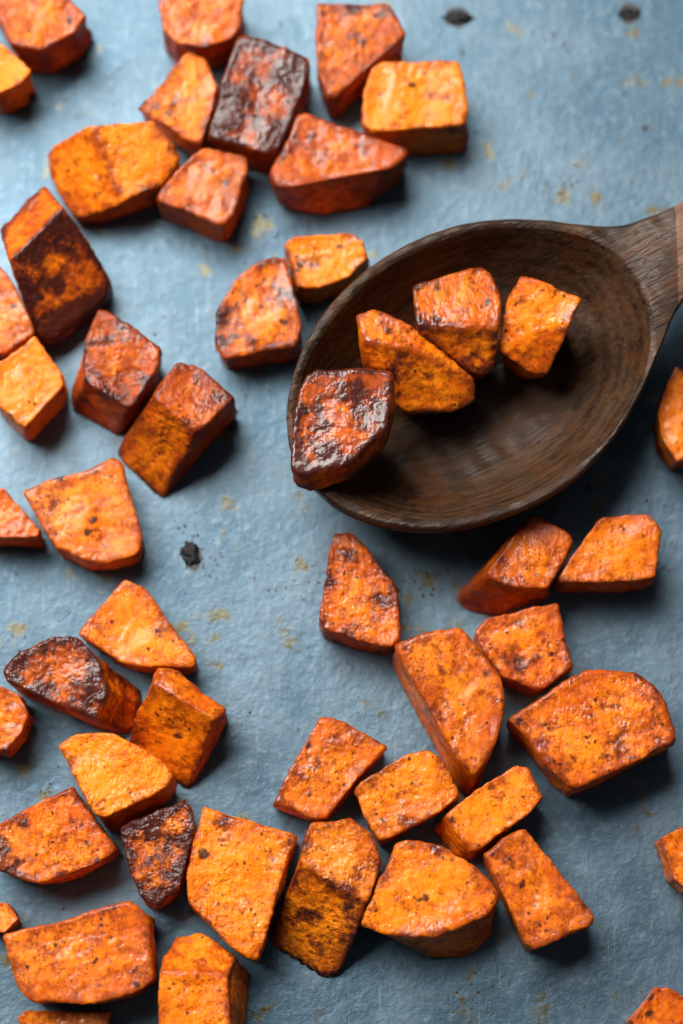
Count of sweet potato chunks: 50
